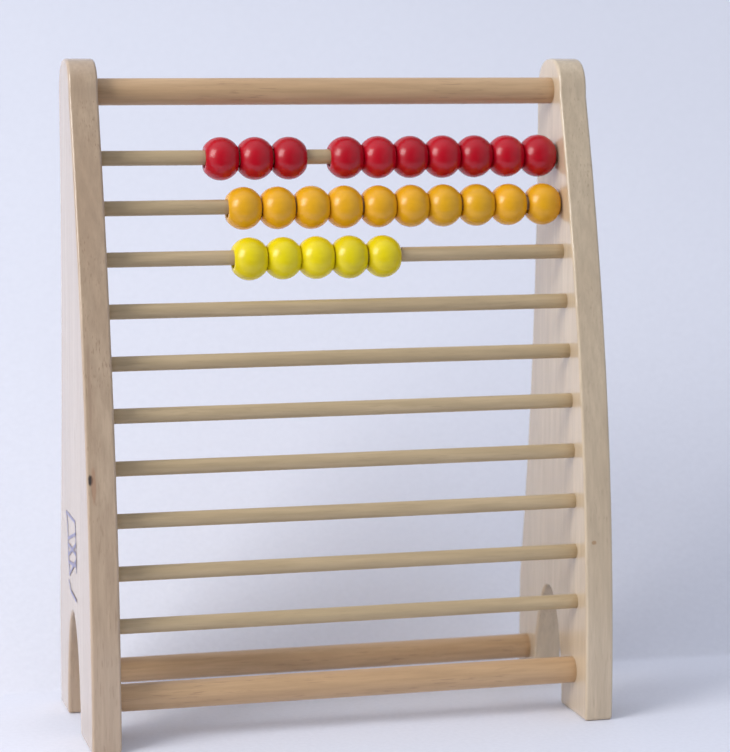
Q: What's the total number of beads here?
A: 25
